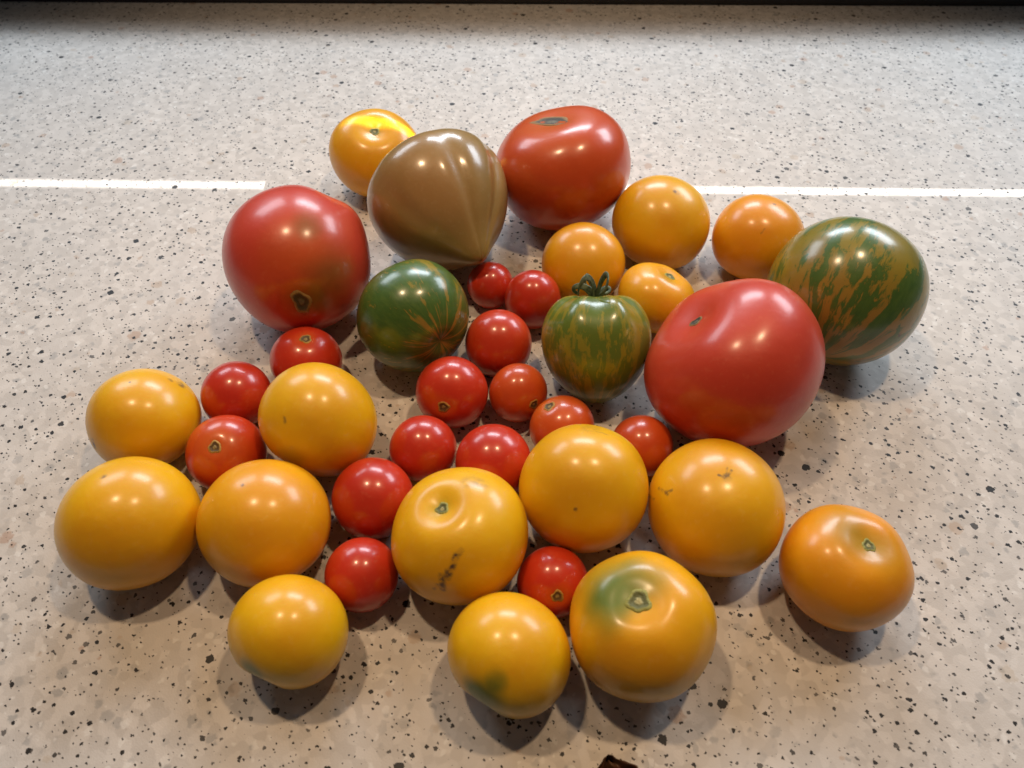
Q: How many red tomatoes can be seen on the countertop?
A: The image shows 18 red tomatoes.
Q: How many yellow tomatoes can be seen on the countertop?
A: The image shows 16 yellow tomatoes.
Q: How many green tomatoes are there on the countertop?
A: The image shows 3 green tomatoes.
